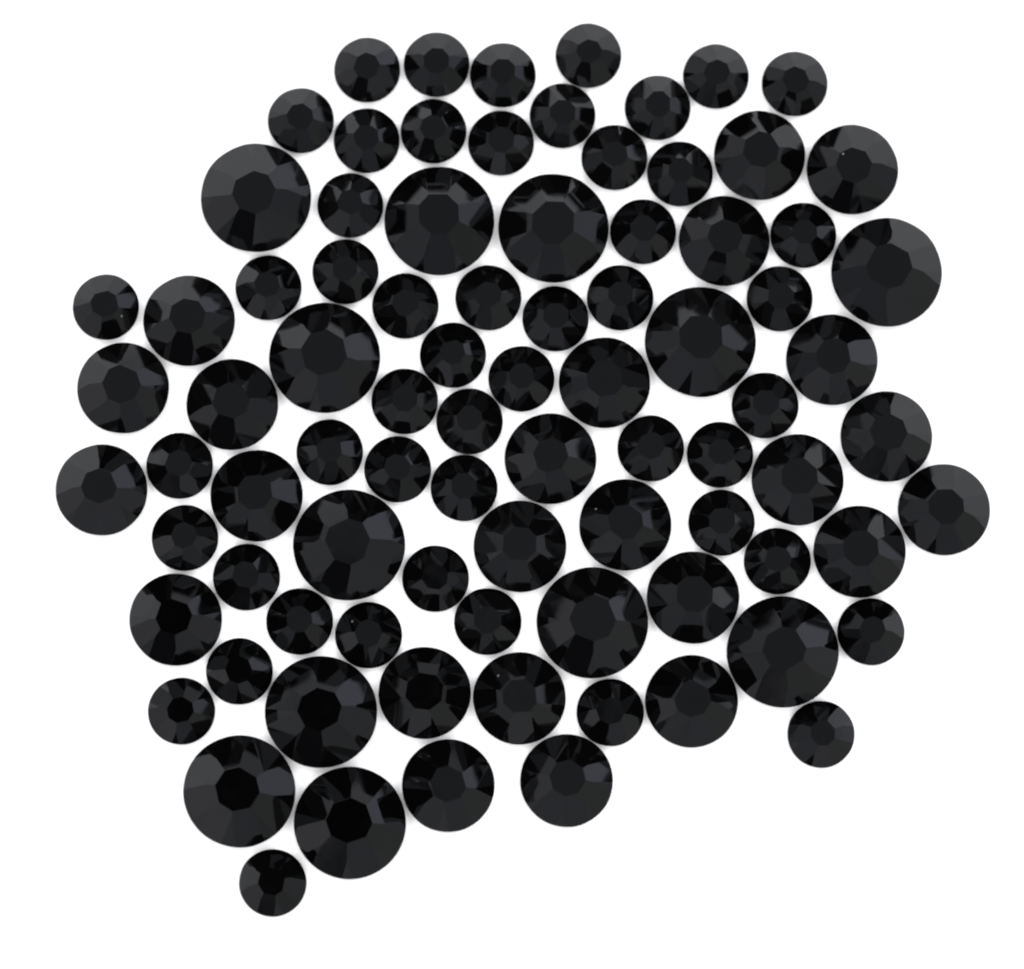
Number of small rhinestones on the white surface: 50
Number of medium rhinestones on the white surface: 24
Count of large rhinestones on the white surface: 12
